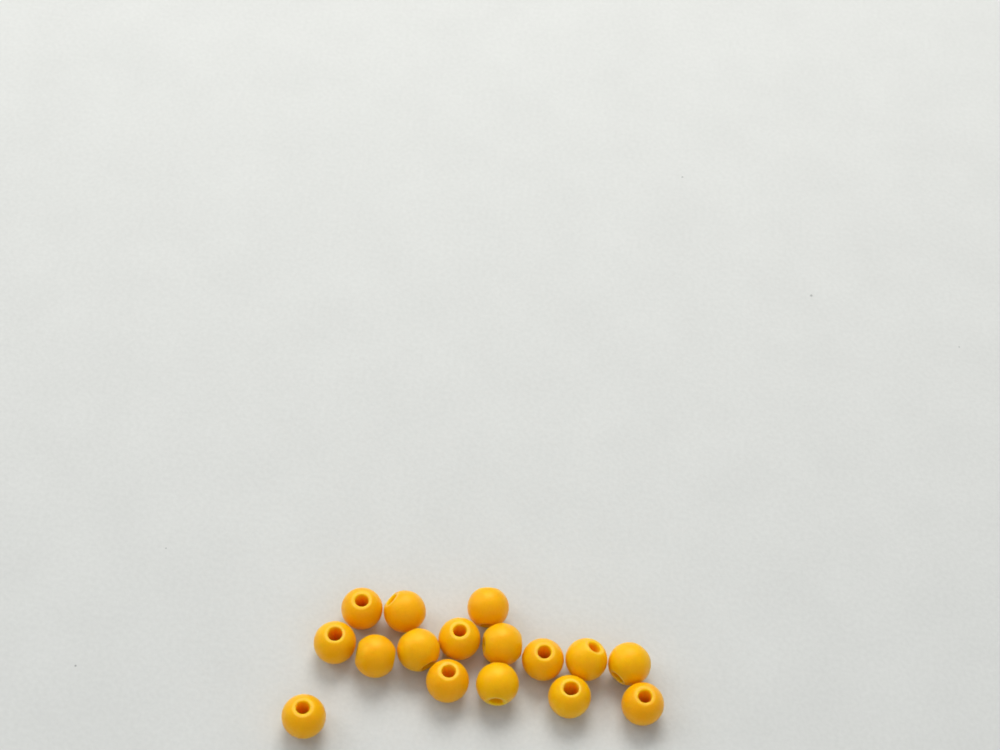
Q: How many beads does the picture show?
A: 16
